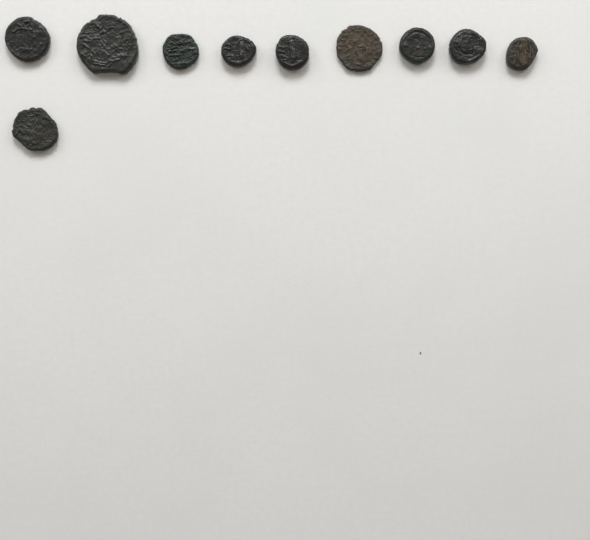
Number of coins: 10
